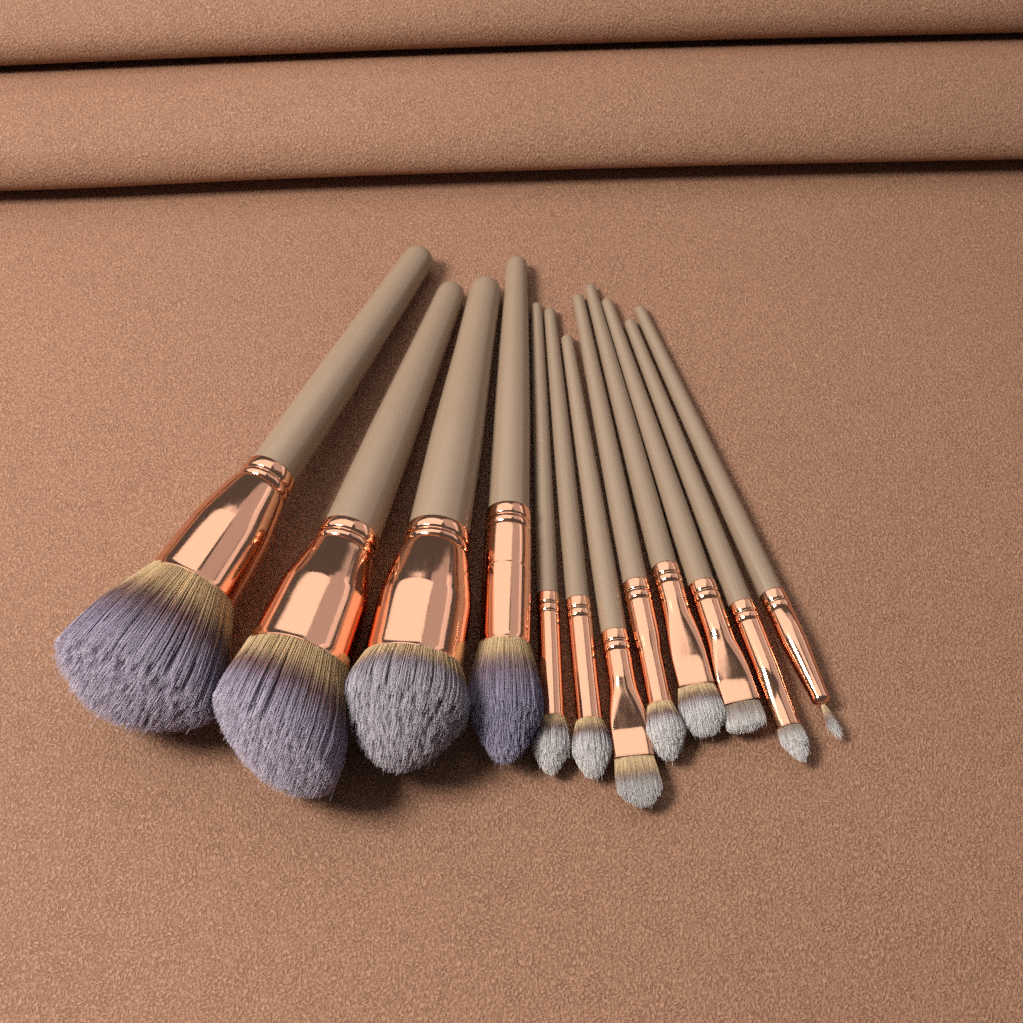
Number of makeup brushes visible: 12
